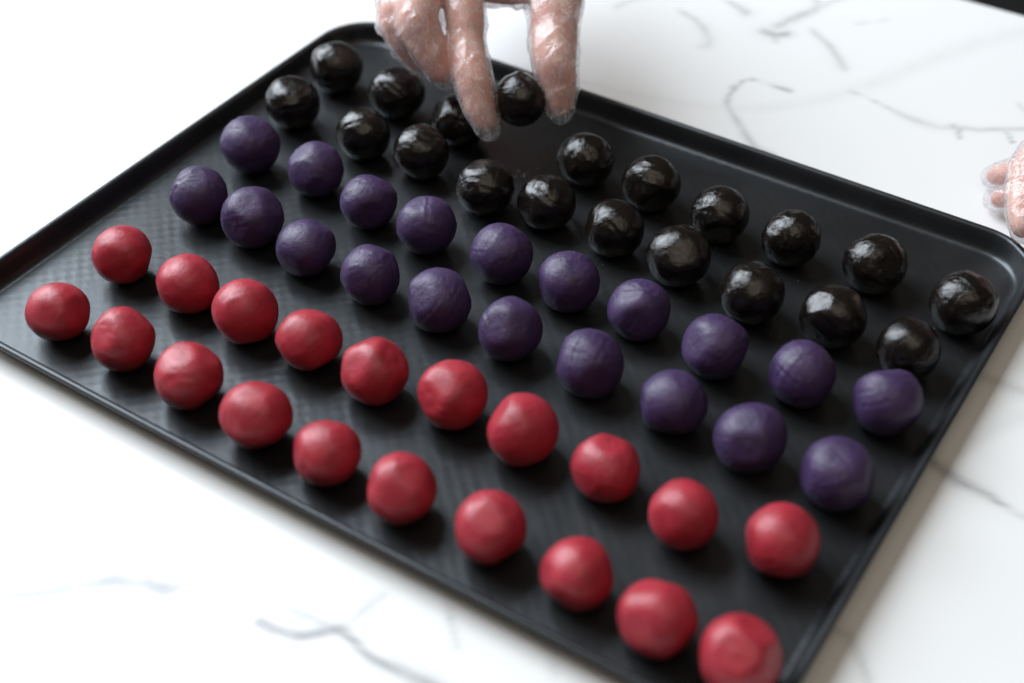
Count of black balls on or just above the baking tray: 20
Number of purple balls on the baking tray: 20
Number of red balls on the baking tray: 20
